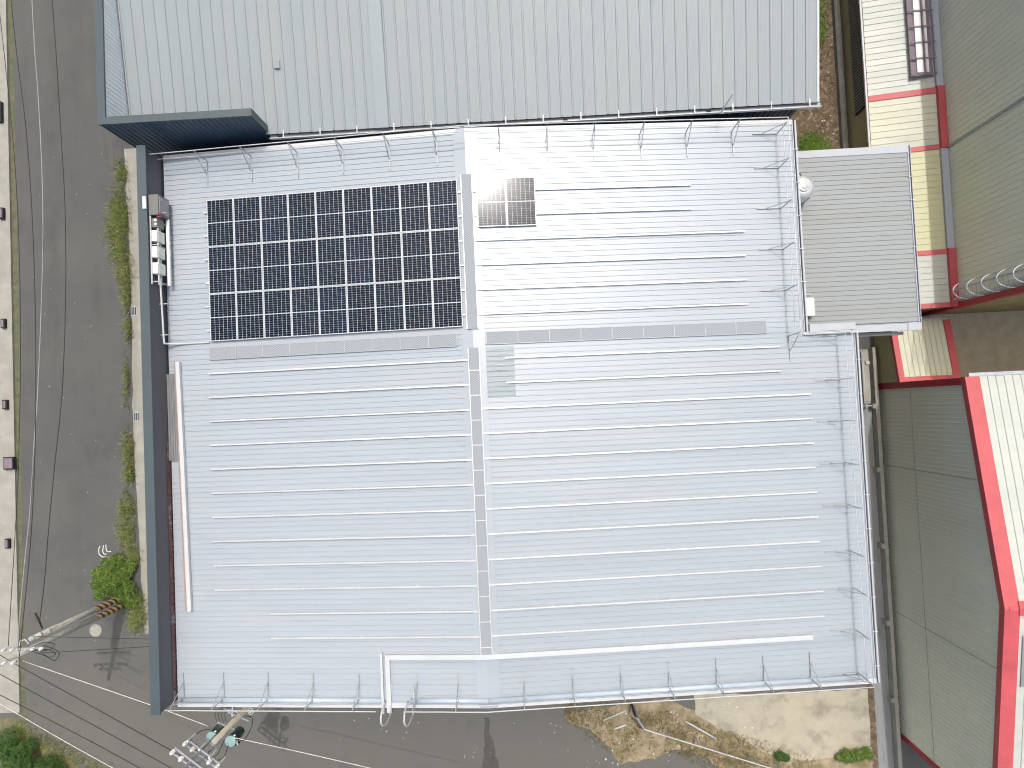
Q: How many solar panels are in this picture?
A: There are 29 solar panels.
